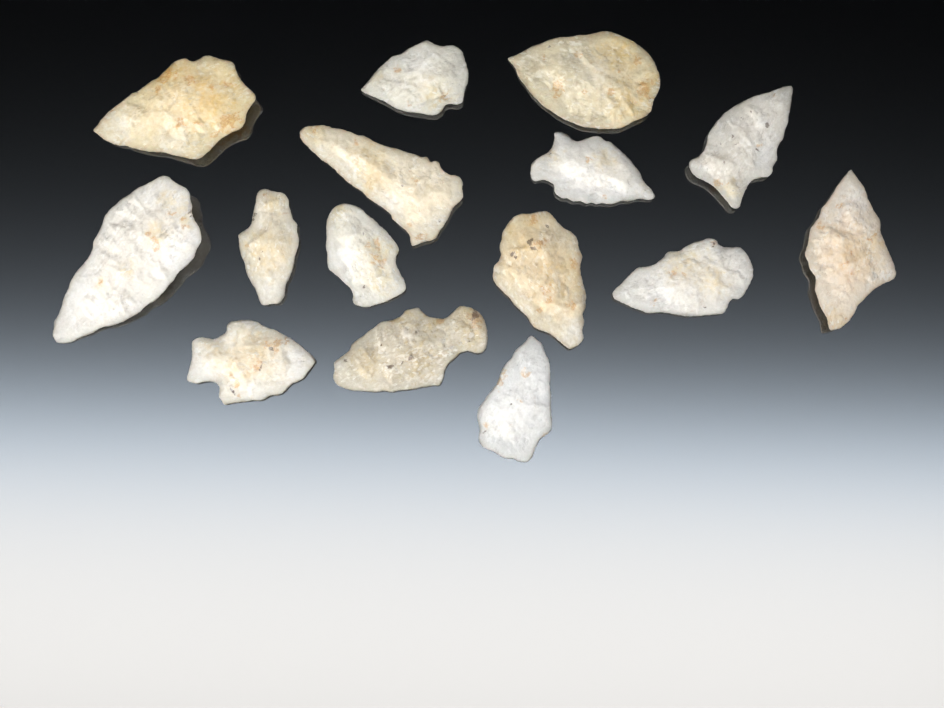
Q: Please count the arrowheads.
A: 15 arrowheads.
